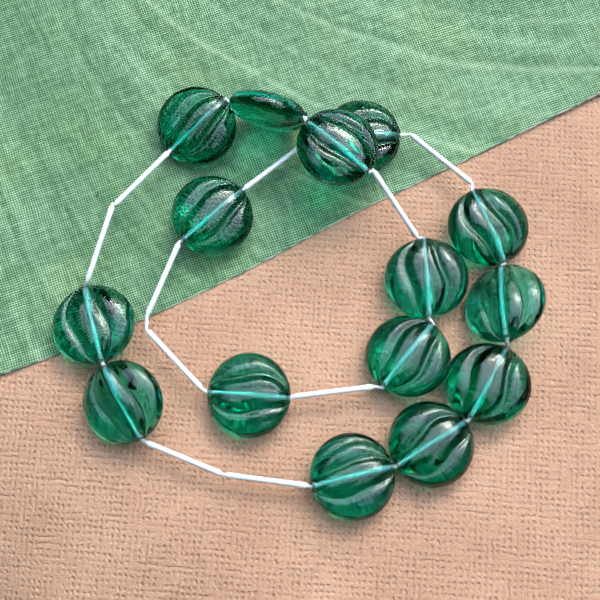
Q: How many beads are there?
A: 15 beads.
